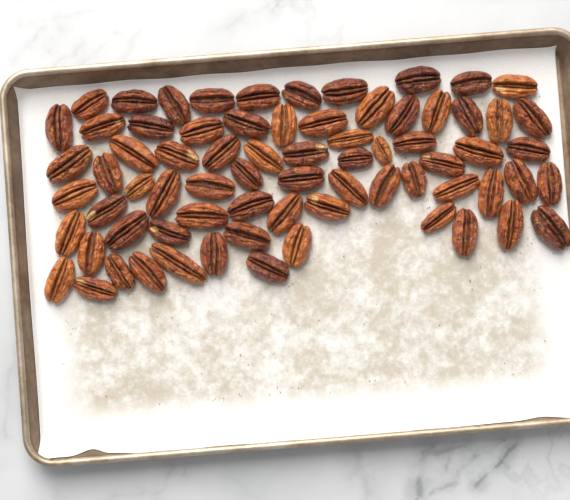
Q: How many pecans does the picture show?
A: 72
